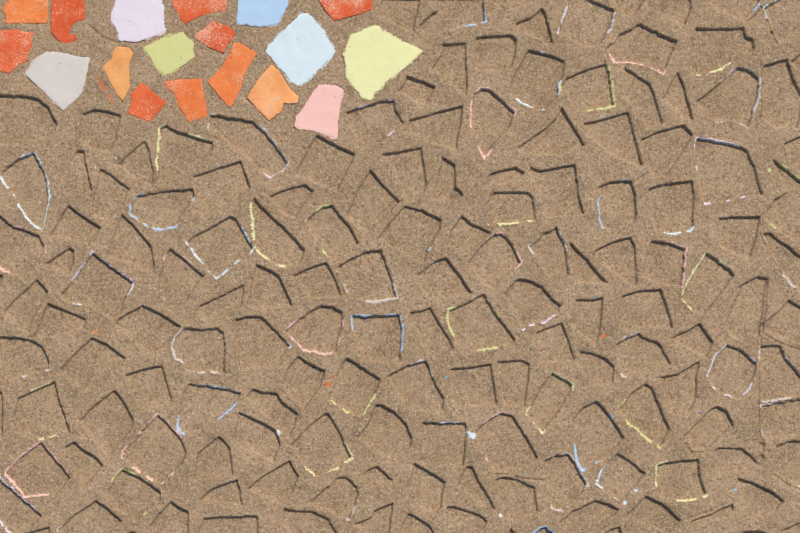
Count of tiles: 18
